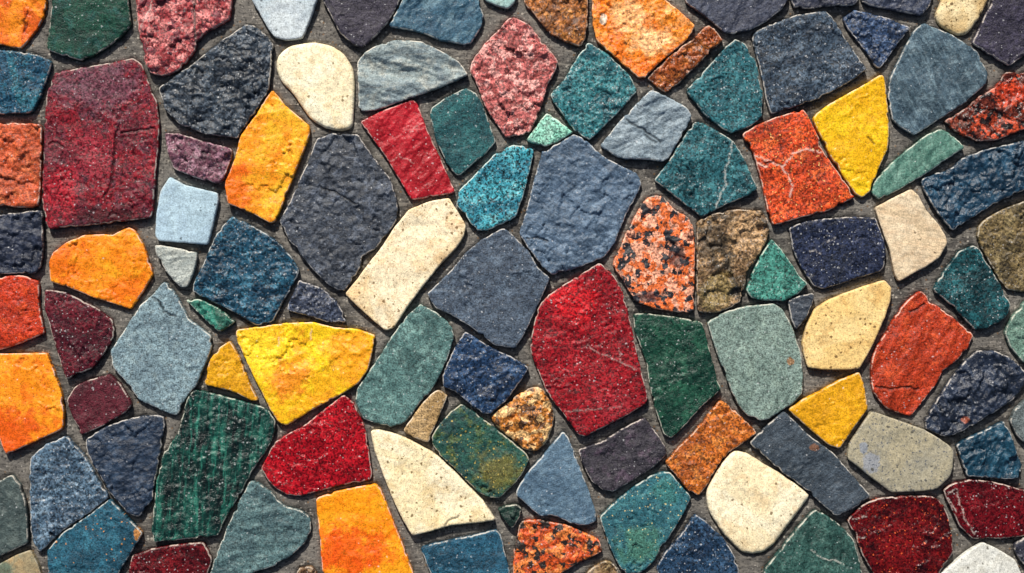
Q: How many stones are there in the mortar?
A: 110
